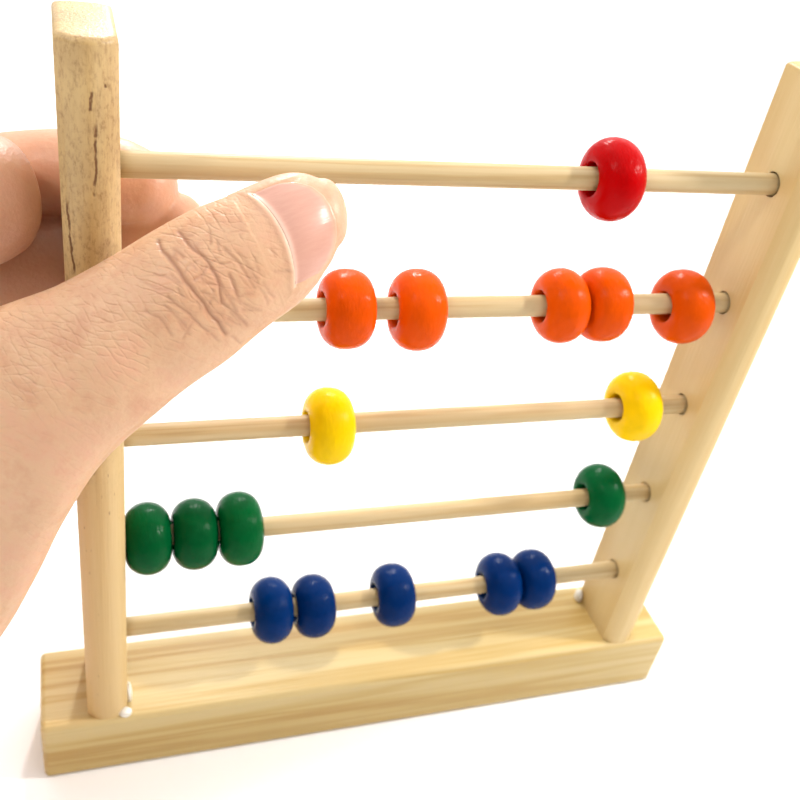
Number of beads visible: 17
